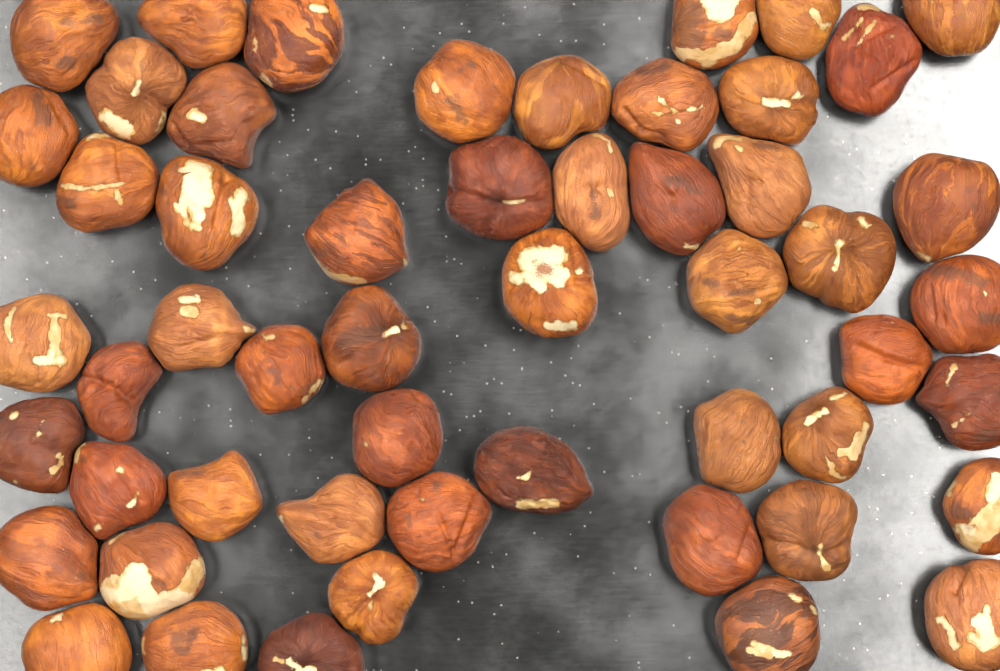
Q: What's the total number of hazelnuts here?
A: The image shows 53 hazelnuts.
